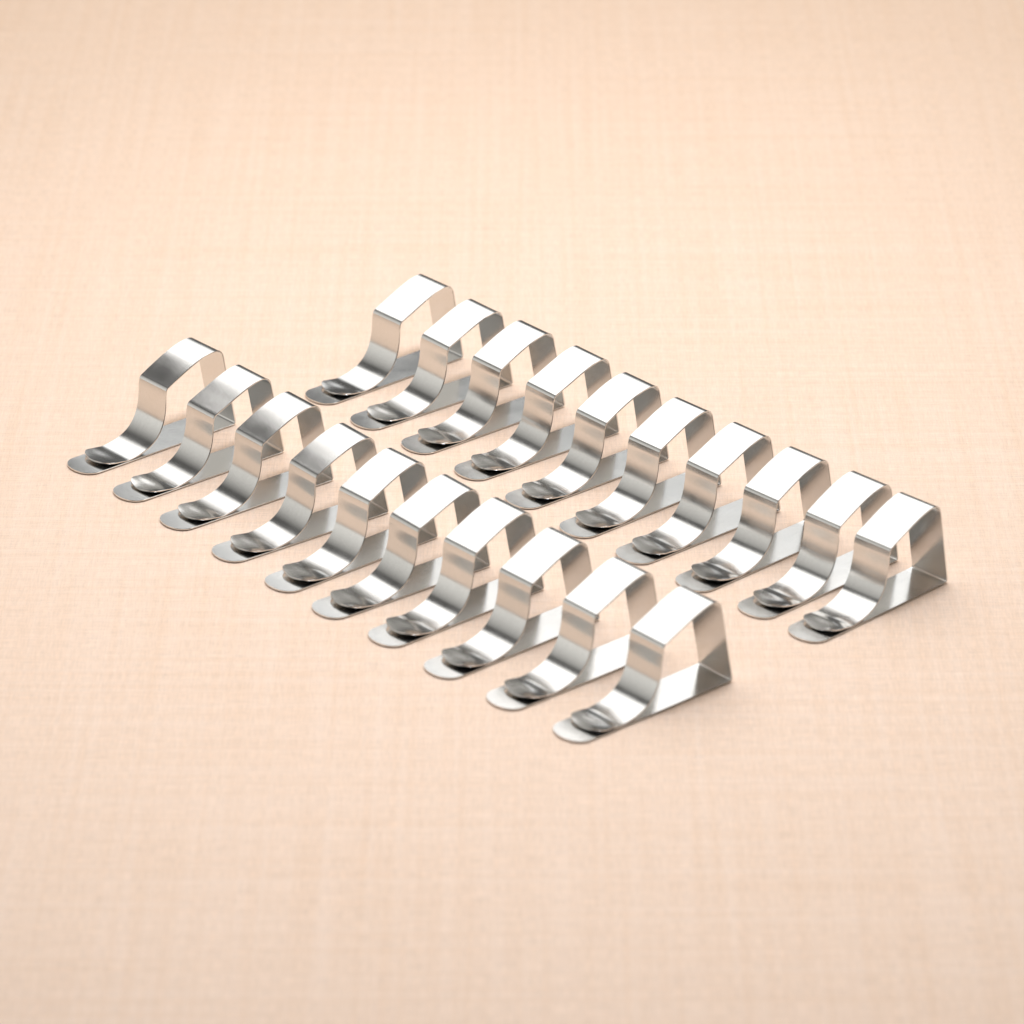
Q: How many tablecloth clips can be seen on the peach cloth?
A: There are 20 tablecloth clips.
